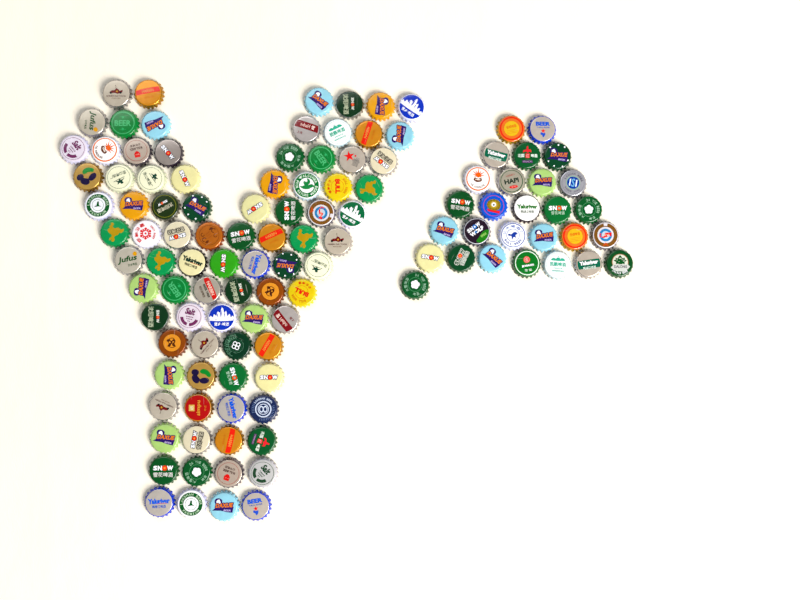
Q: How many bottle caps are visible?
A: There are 115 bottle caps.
